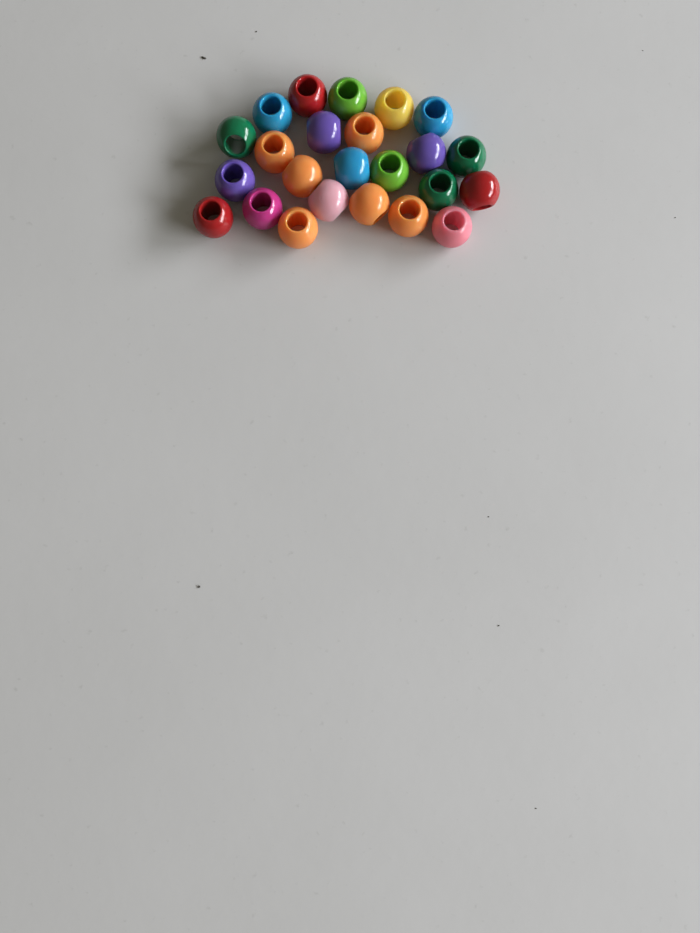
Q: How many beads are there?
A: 24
